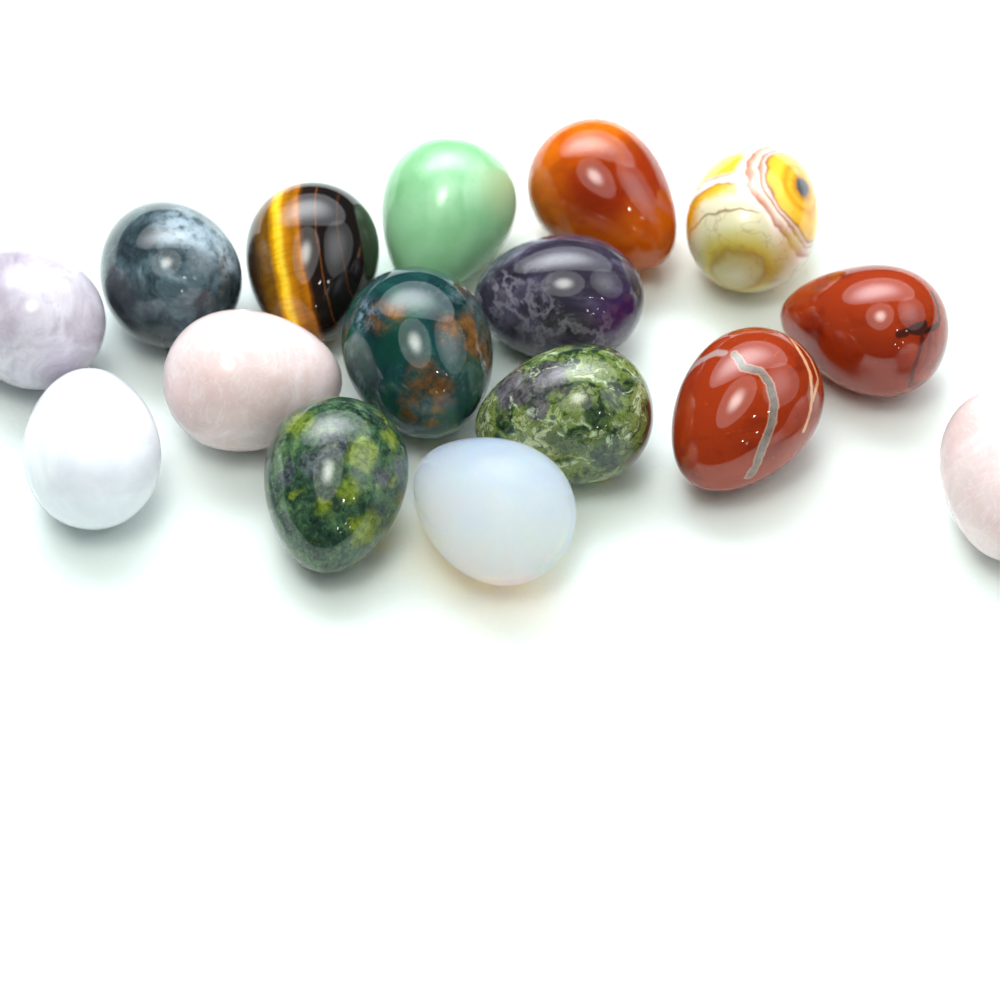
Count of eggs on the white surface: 16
